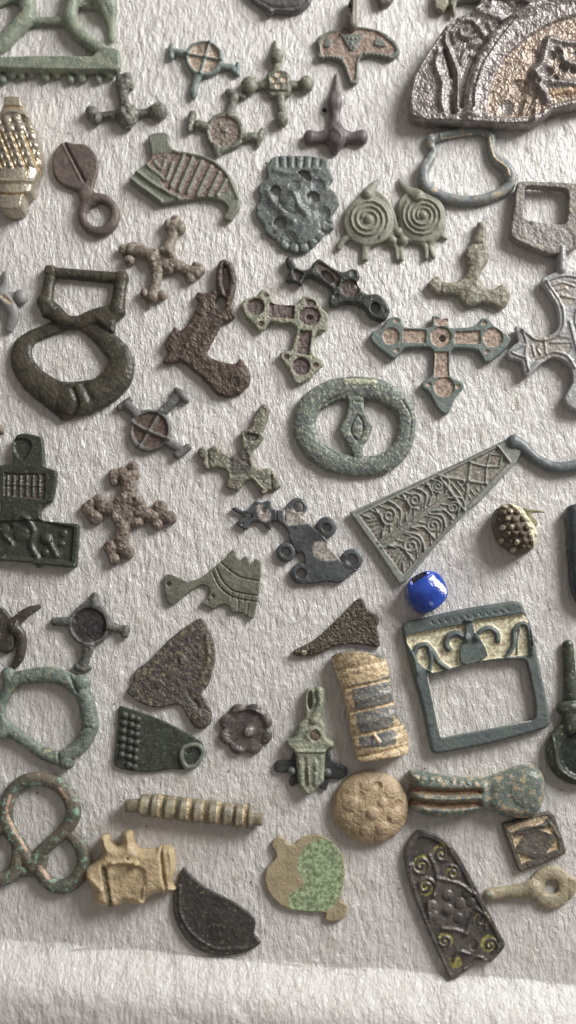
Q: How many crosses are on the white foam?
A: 16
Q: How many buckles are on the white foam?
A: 6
